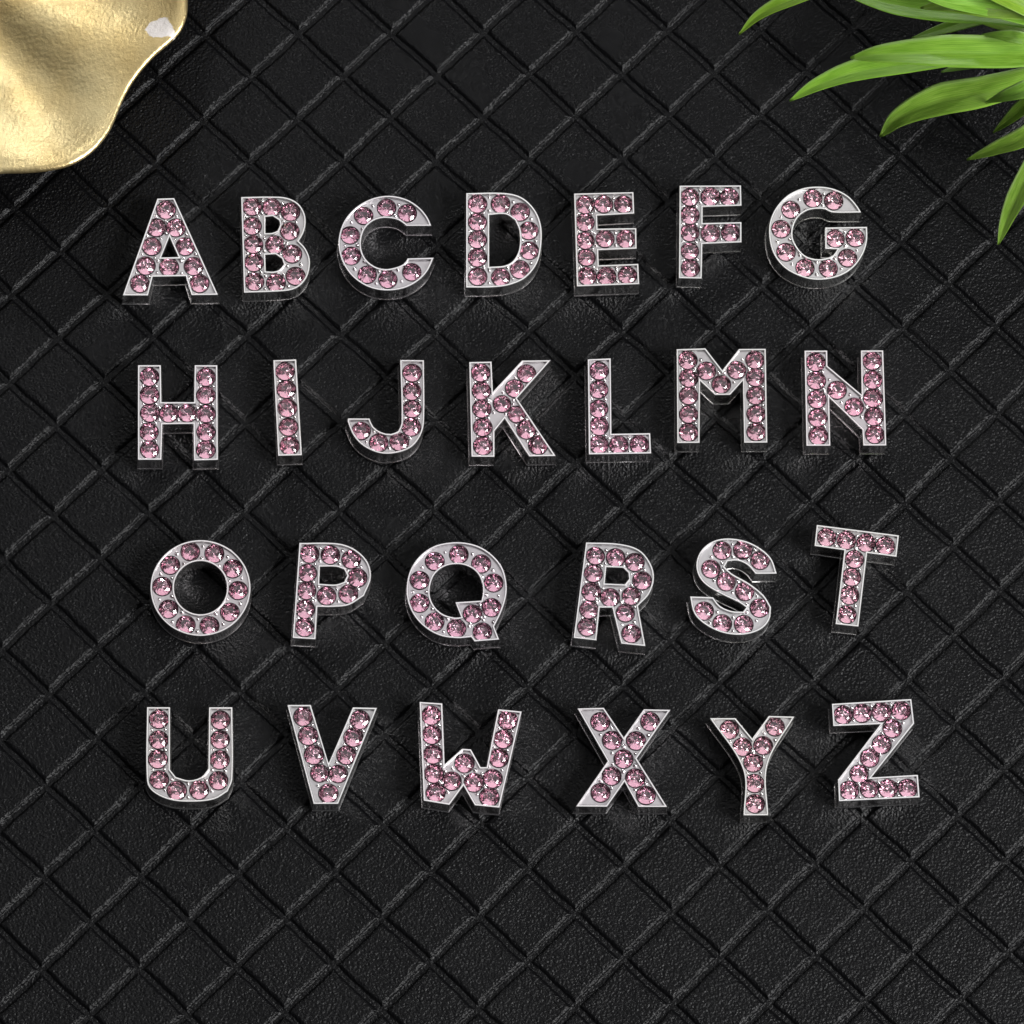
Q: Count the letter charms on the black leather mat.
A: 26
